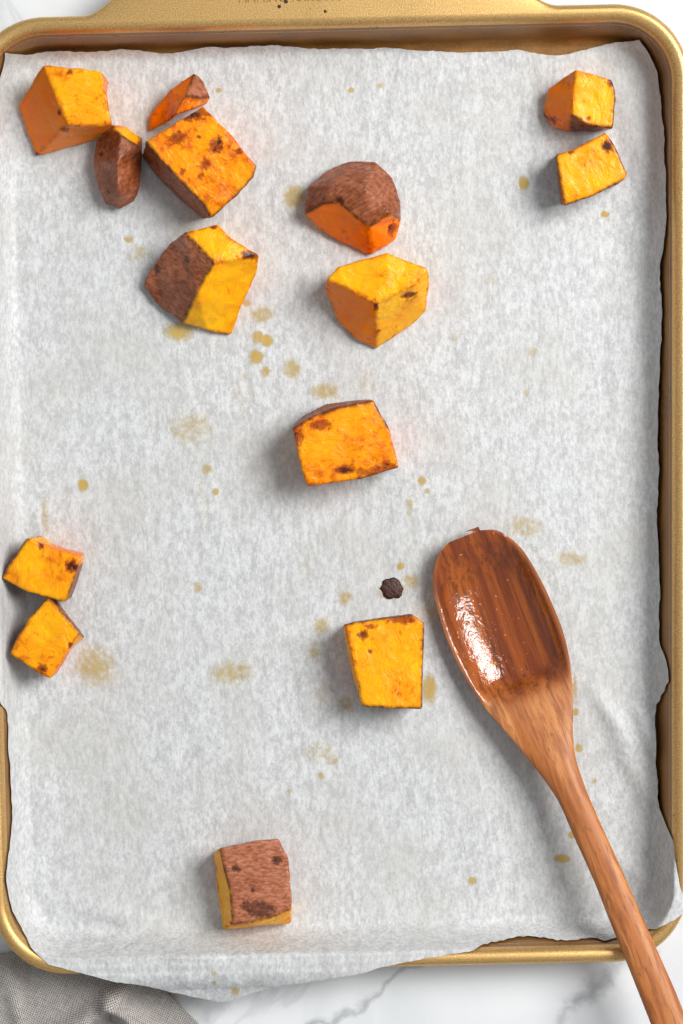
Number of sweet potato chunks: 14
